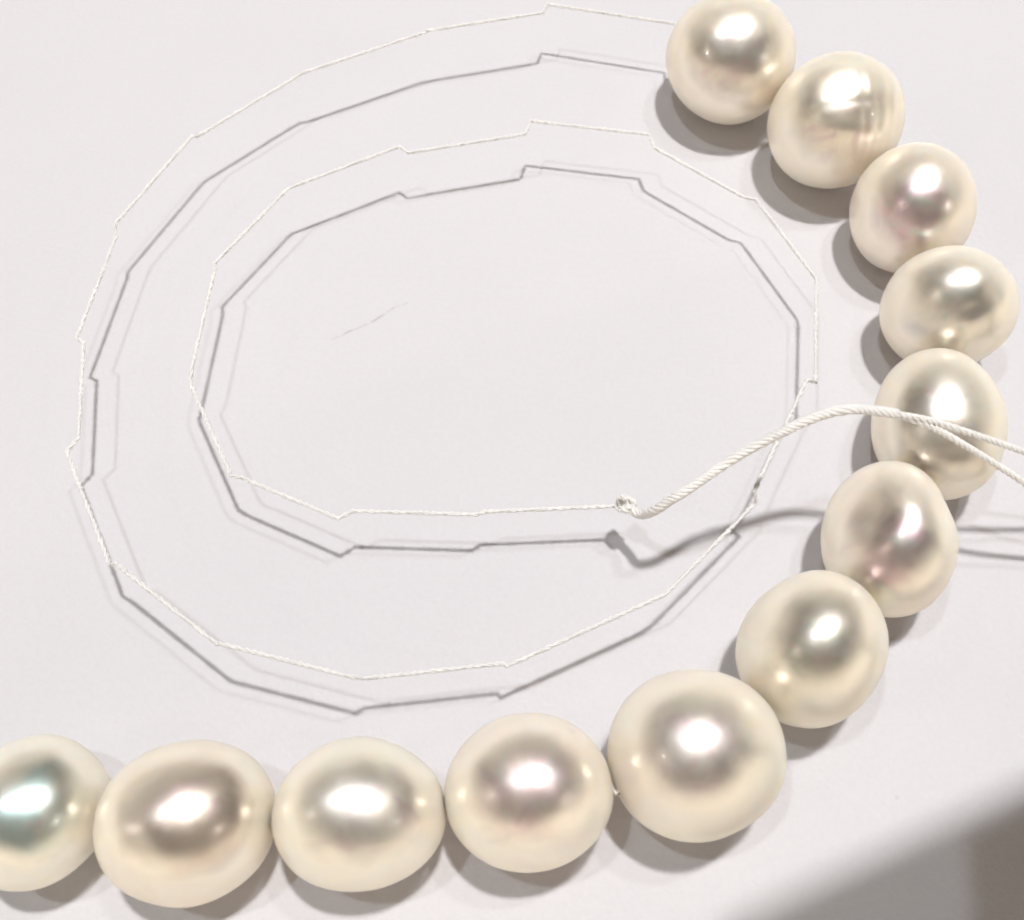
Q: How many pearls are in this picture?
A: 12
